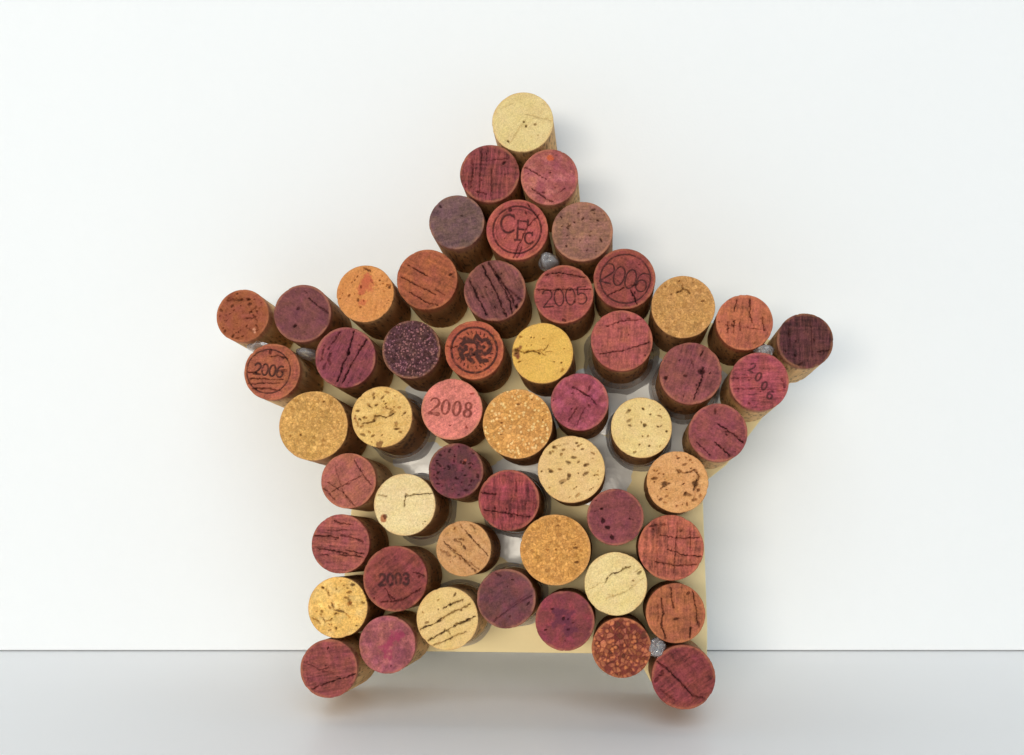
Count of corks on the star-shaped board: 53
